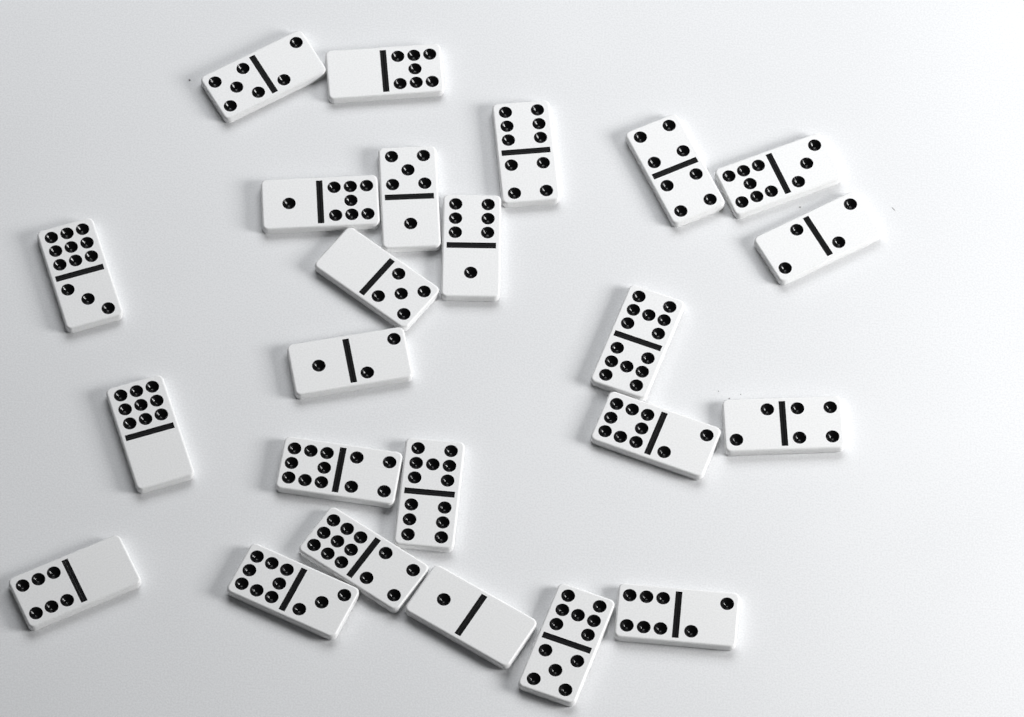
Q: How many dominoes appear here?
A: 24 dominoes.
